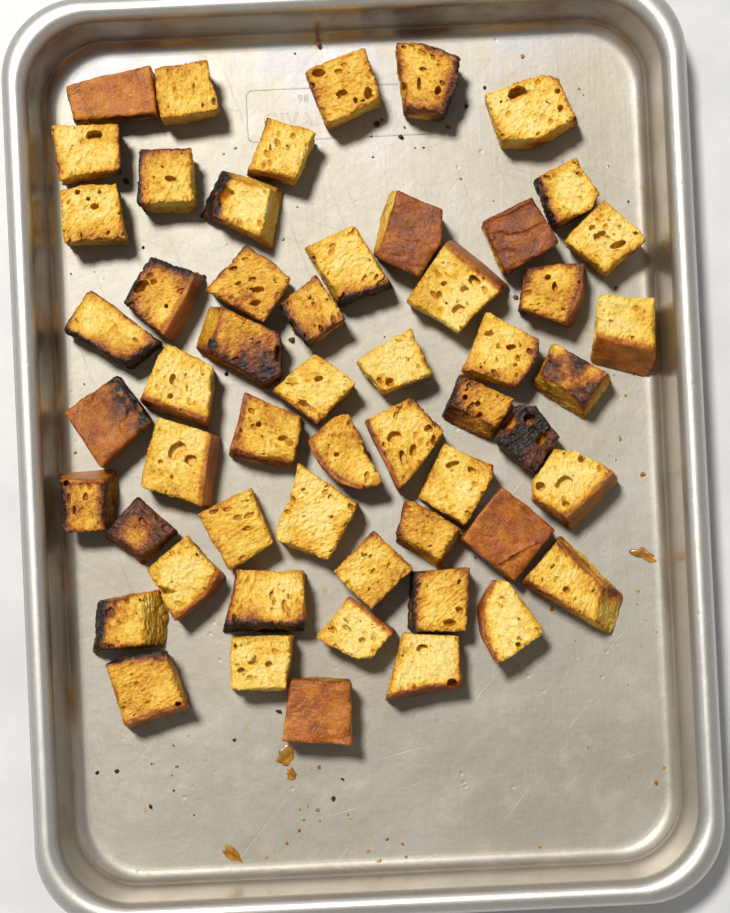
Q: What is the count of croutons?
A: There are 55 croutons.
